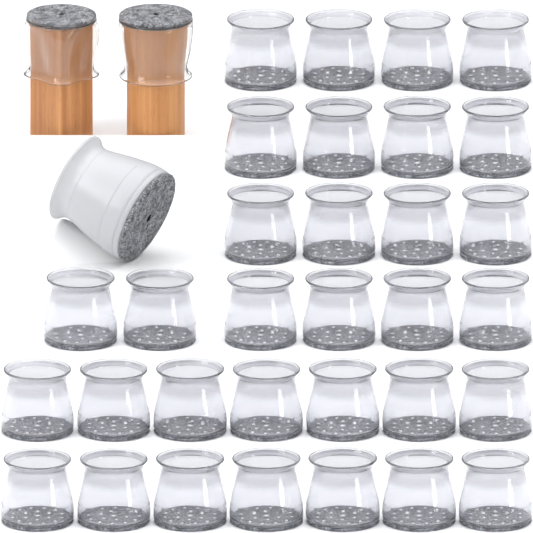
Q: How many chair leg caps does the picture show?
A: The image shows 35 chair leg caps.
